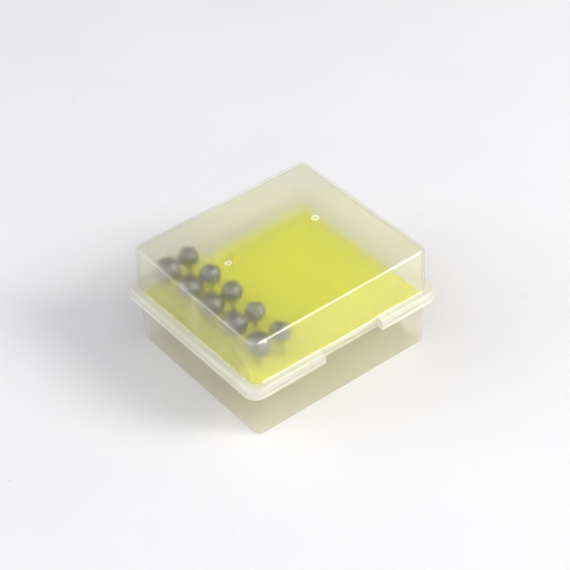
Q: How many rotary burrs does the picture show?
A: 10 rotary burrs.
